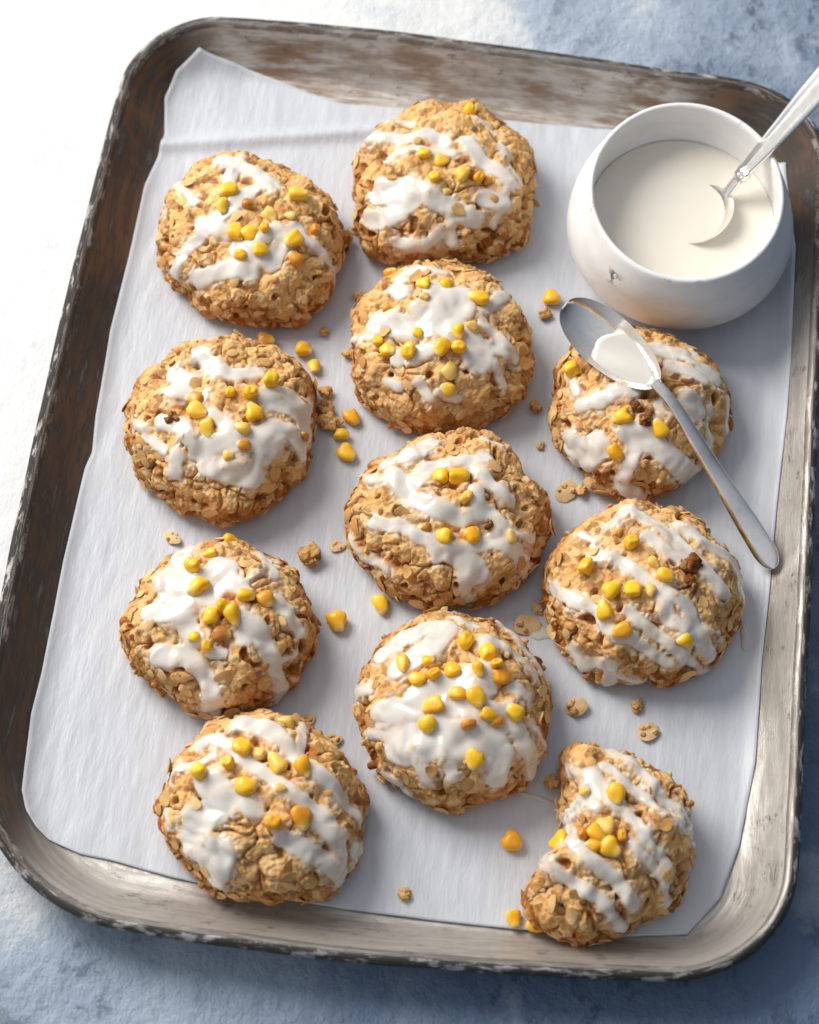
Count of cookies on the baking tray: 11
